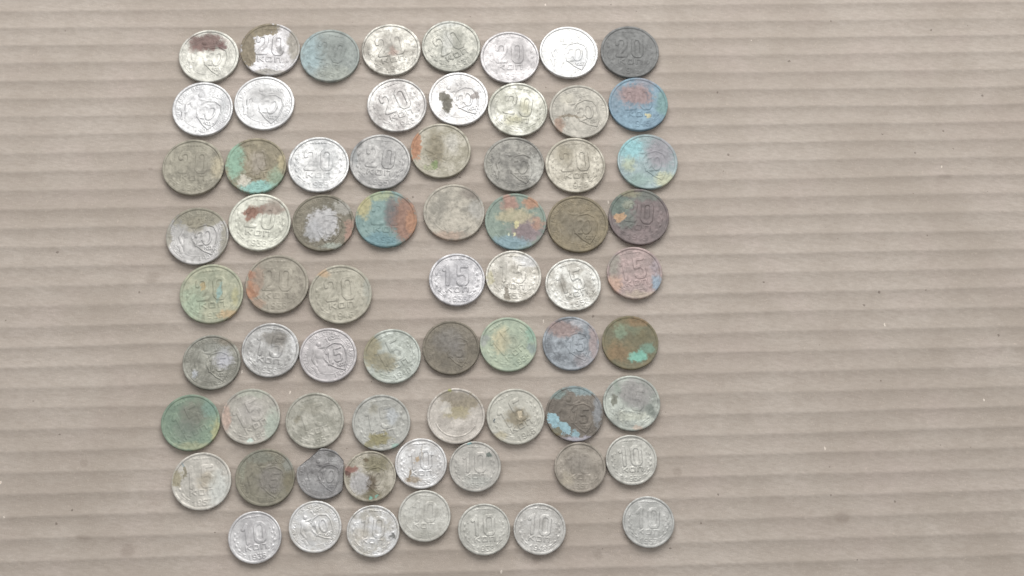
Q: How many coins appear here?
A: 69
